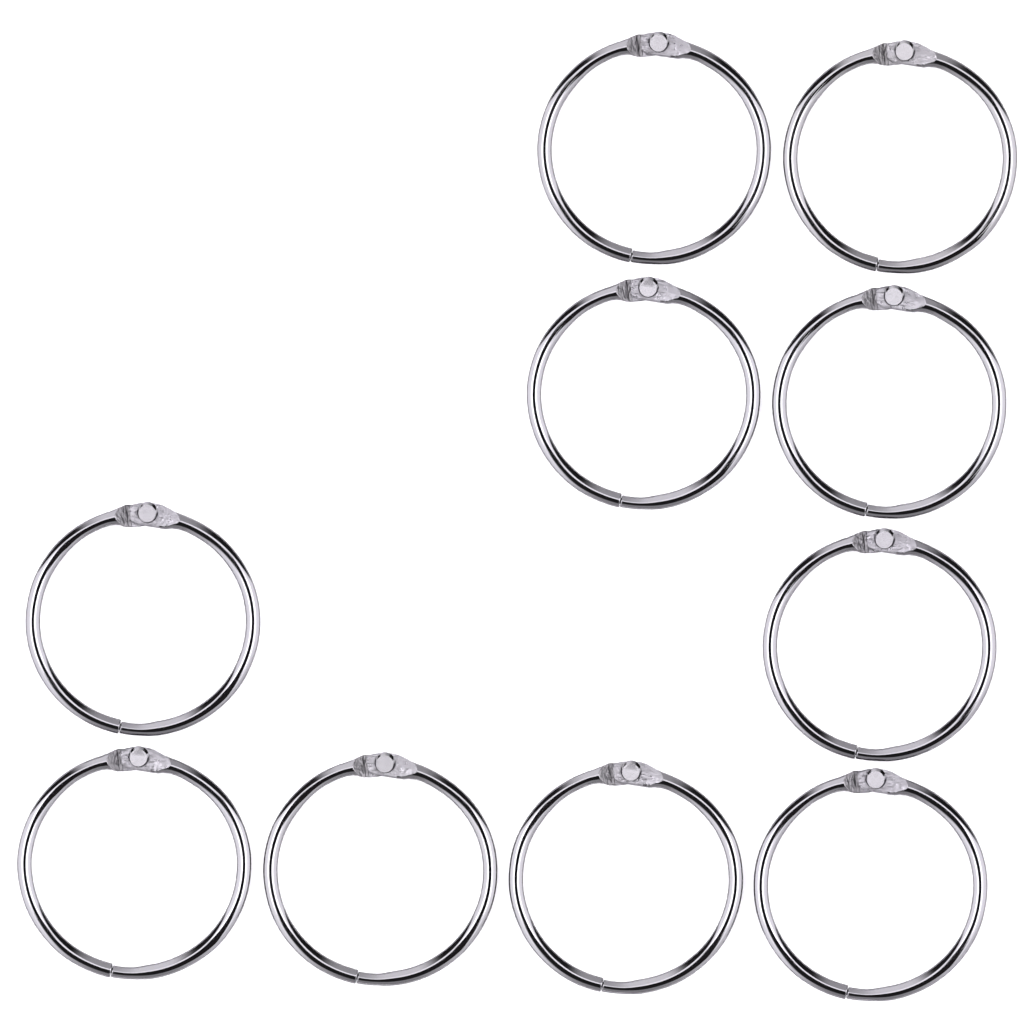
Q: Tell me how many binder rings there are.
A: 10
